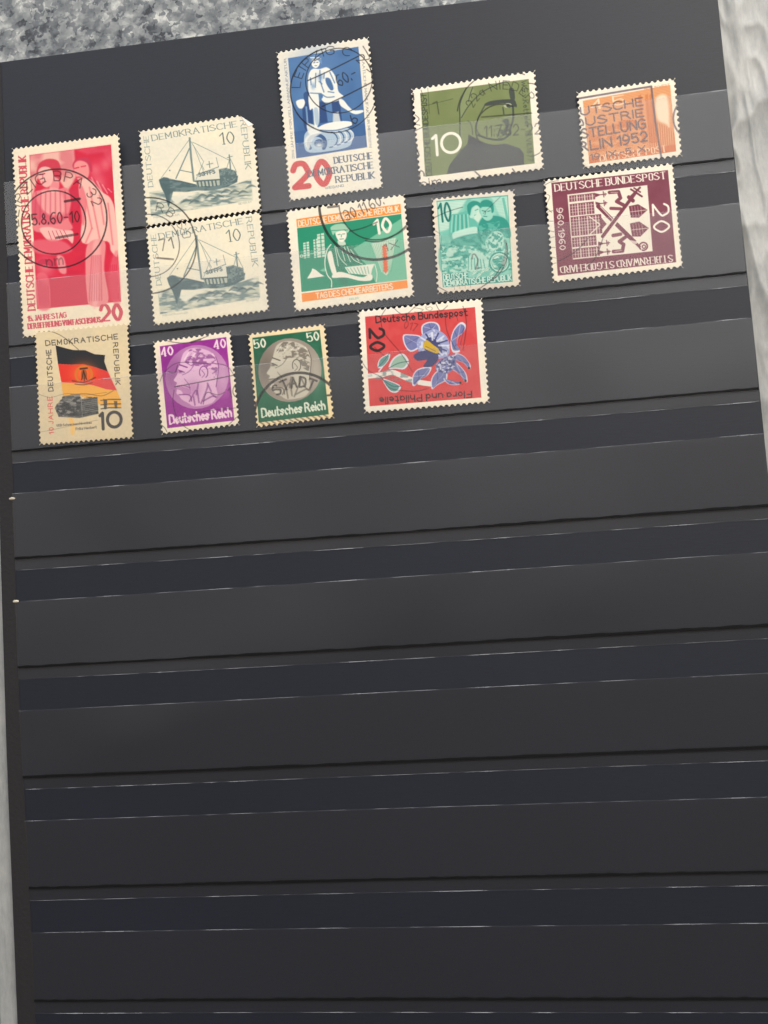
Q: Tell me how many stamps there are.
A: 13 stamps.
